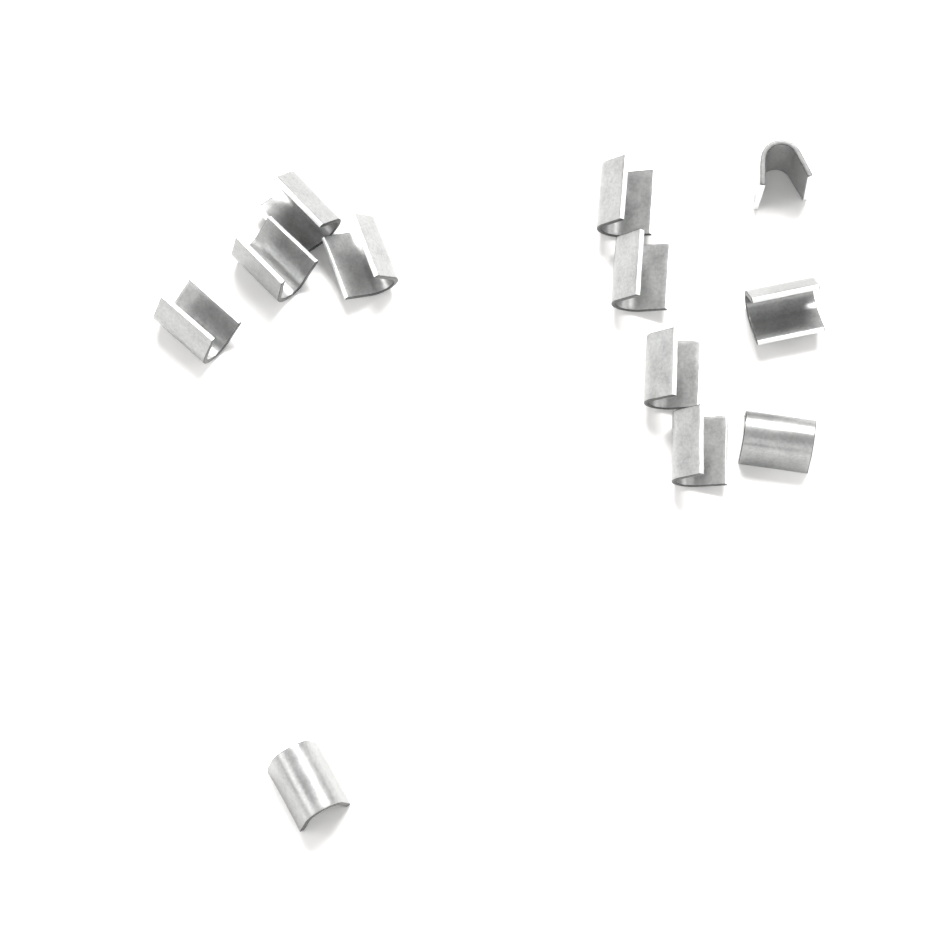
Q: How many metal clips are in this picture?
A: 12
